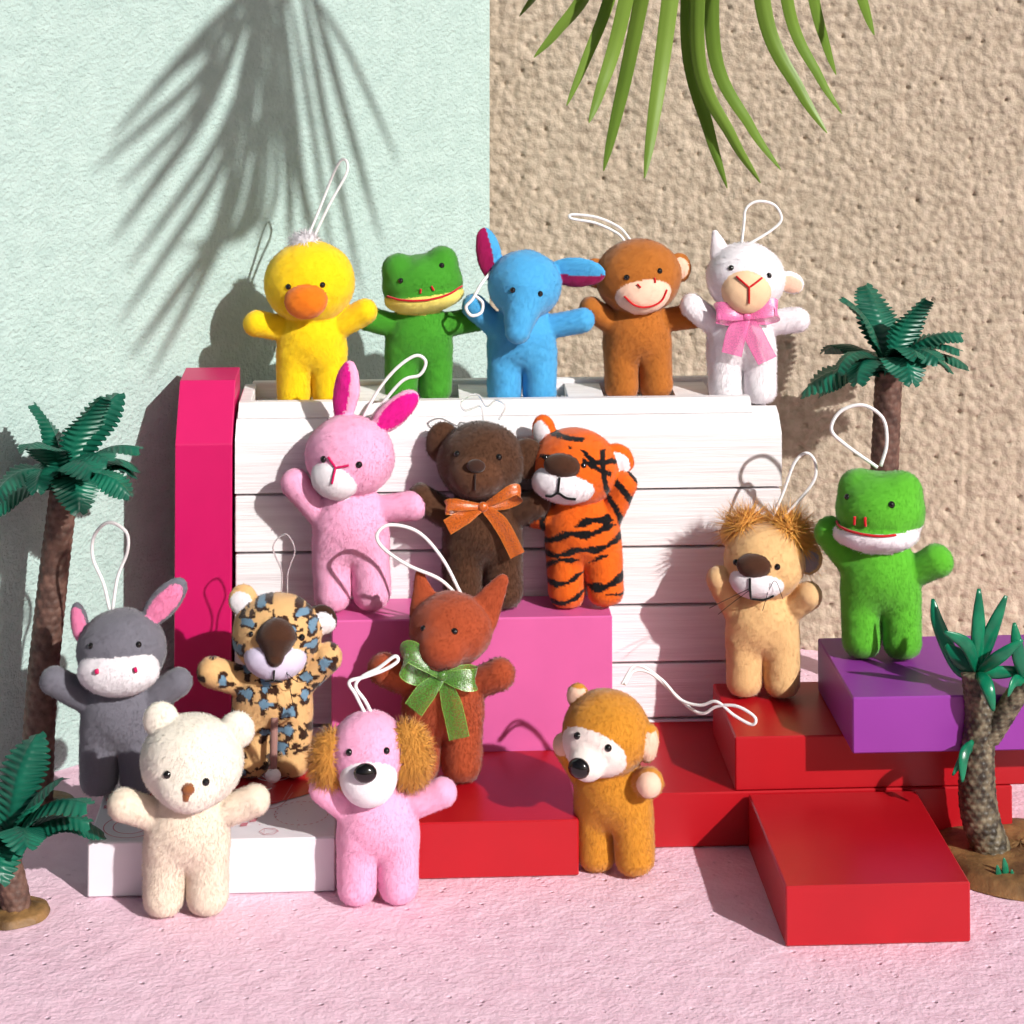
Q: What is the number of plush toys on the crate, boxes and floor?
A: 16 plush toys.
